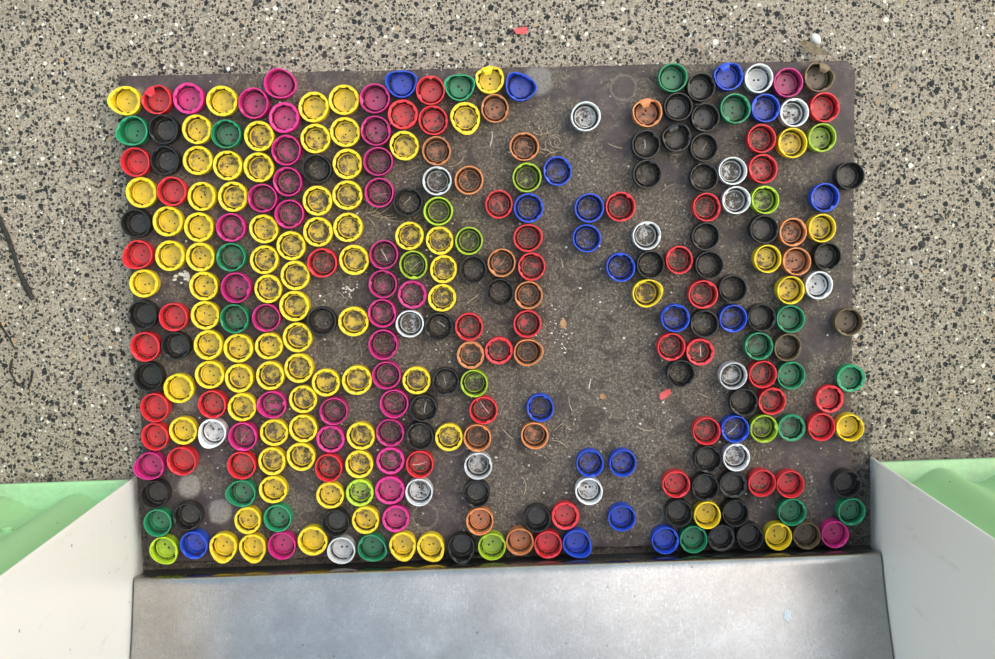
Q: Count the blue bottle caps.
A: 20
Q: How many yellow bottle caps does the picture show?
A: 80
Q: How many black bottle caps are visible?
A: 48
